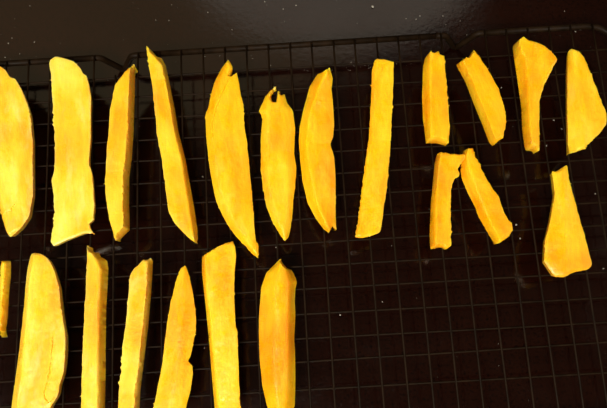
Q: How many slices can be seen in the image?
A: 22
